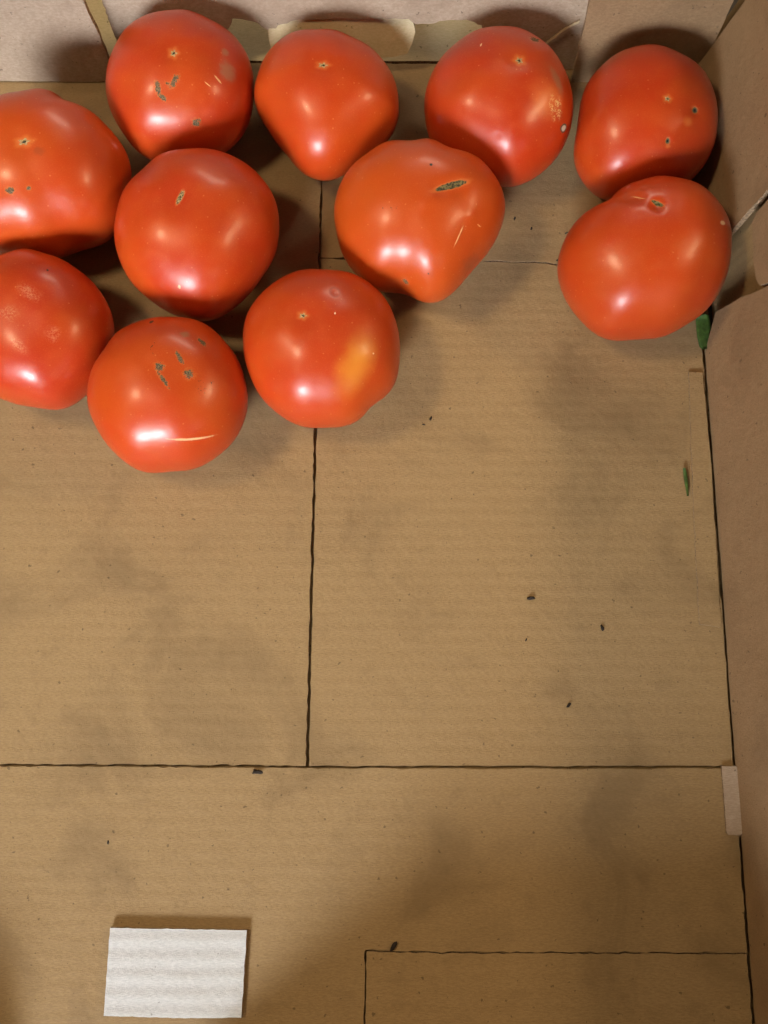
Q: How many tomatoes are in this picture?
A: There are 11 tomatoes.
